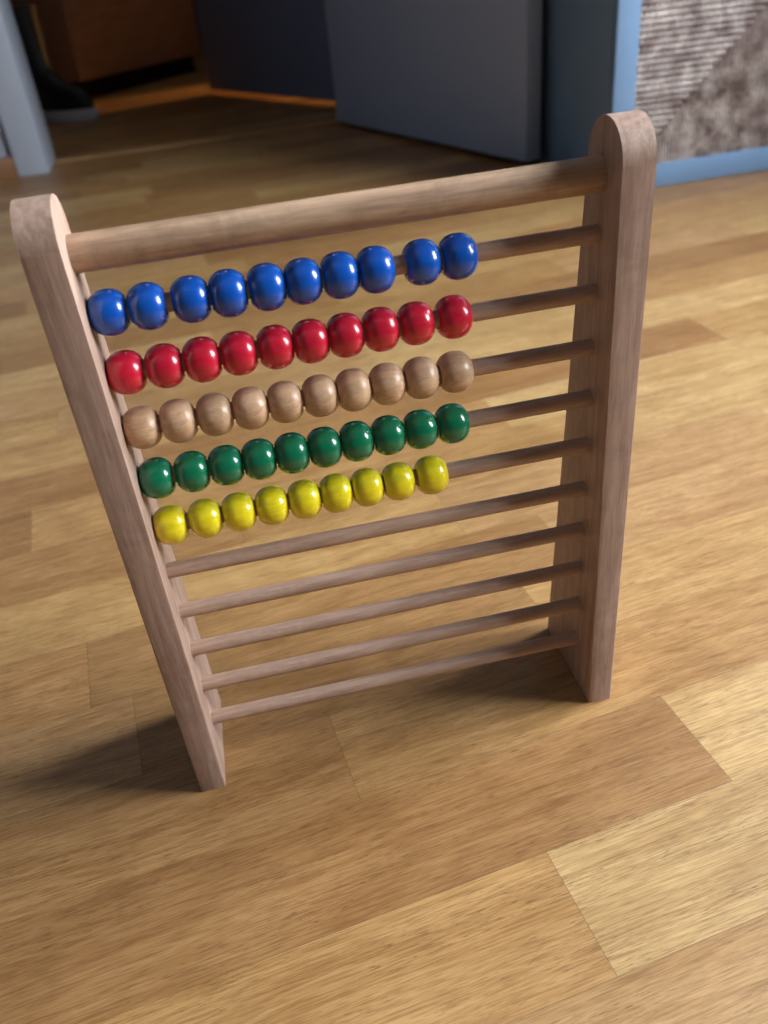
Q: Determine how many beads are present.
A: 49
